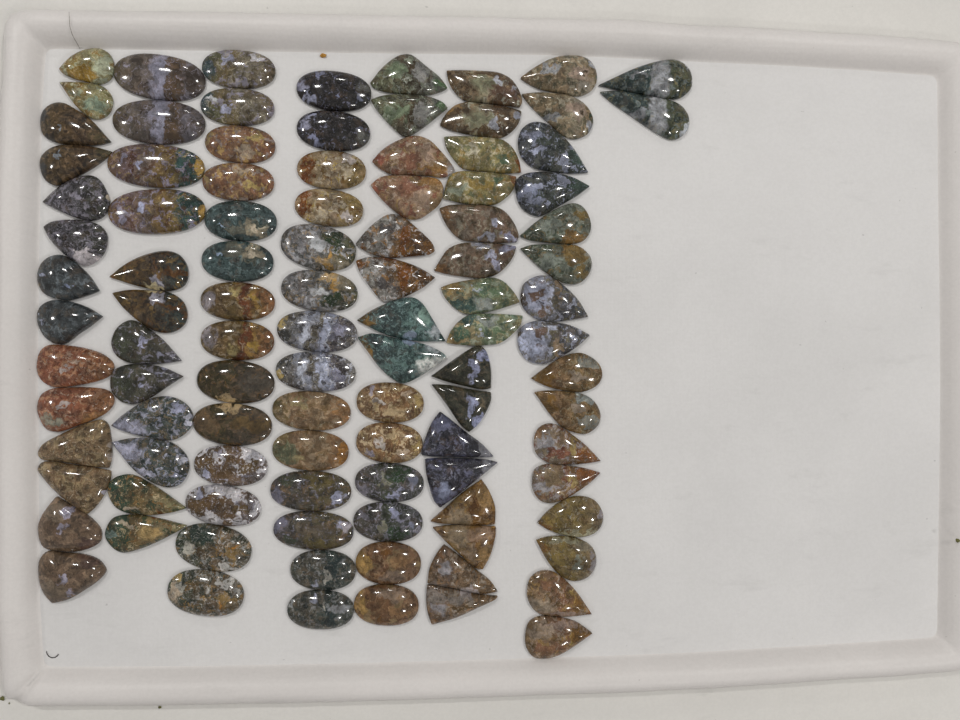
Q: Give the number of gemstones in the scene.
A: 102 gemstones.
